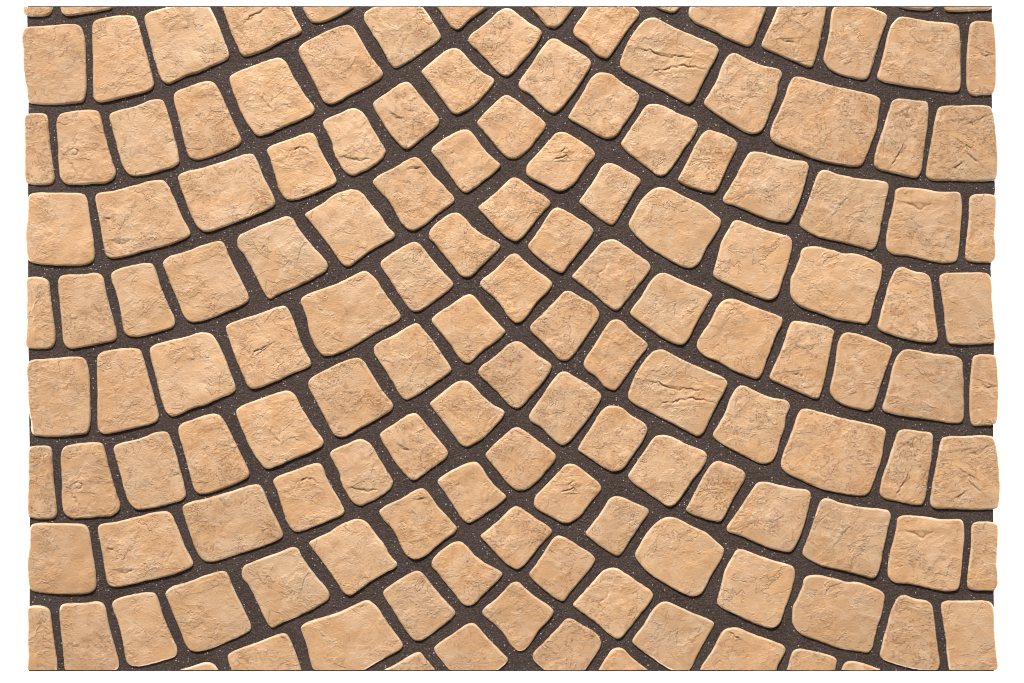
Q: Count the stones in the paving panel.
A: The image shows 143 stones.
